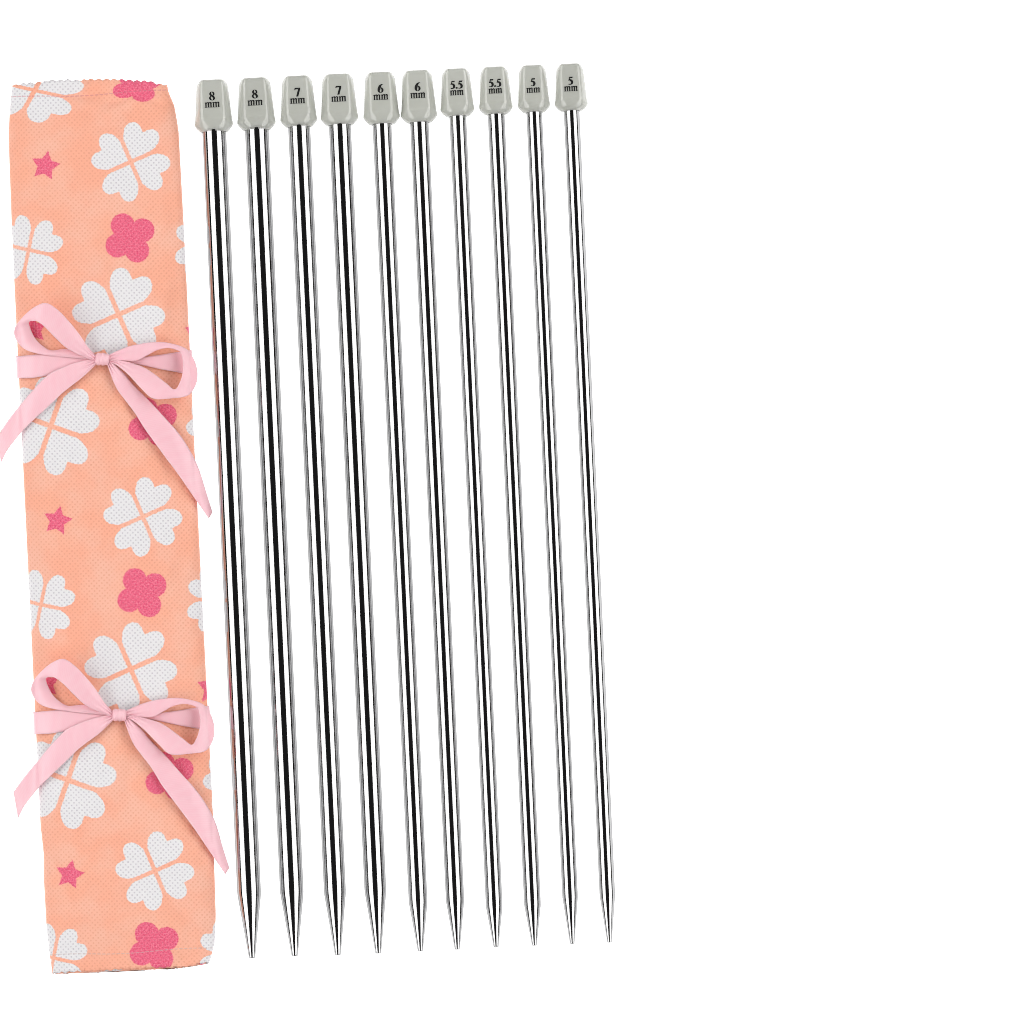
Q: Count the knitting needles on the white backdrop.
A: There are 10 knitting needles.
